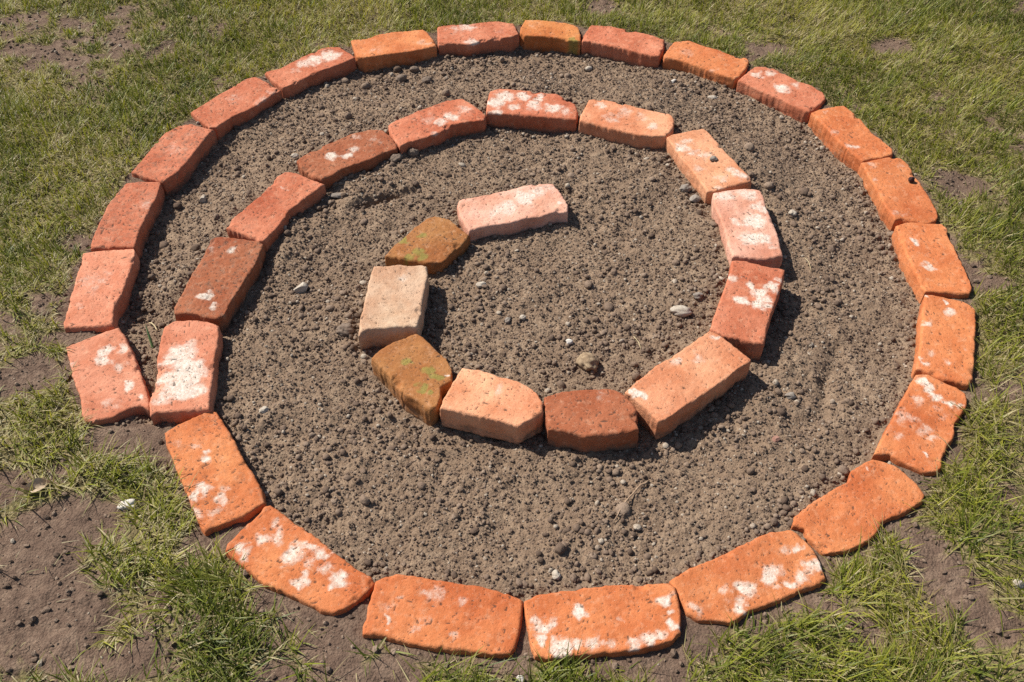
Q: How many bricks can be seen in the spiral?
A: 40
